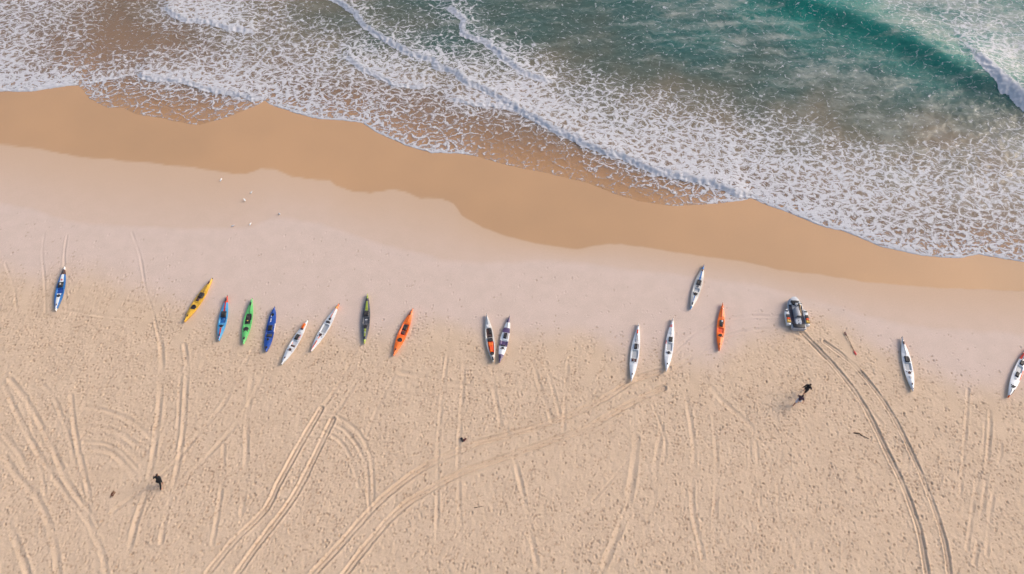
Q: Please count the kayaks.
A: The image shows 17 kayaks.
